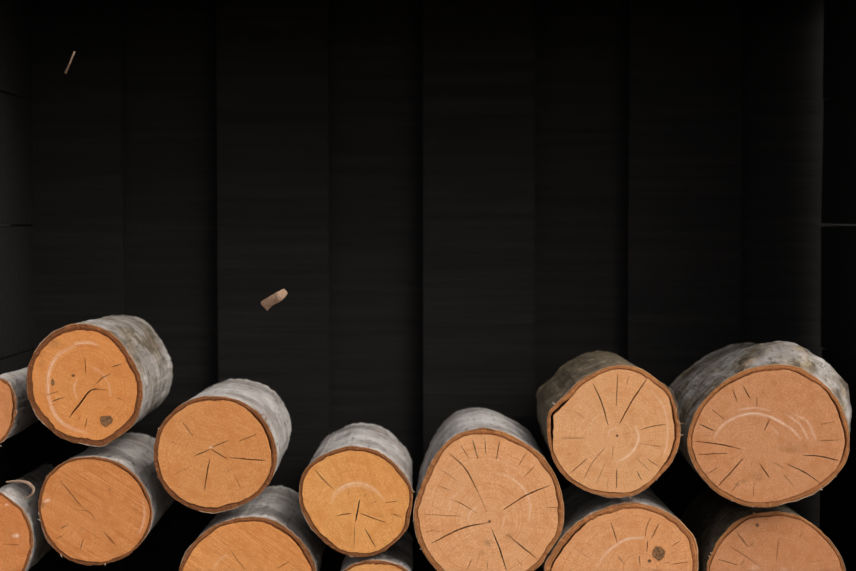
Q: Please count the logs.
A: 13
